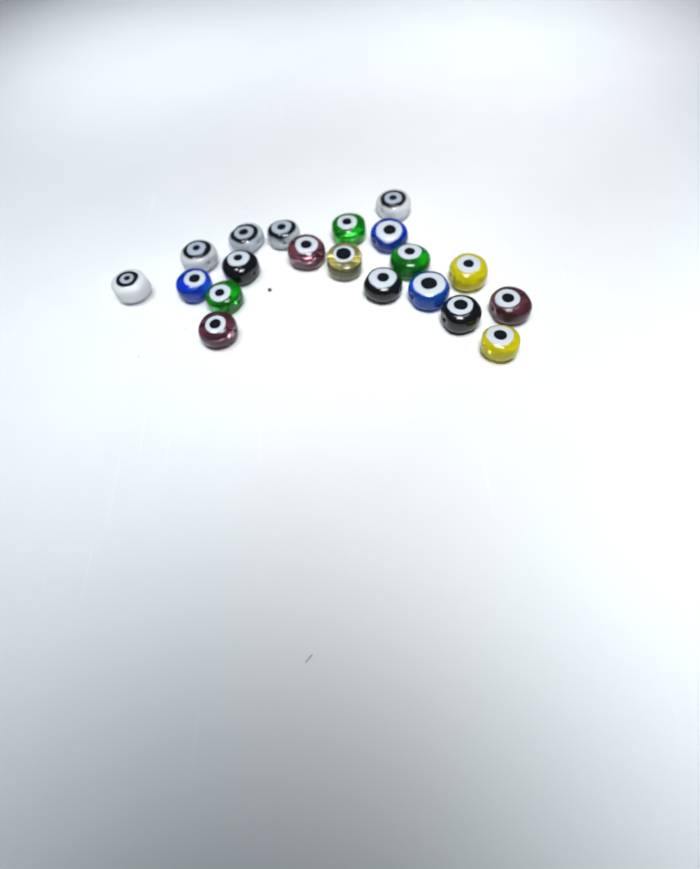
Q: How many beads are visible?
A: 20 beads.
